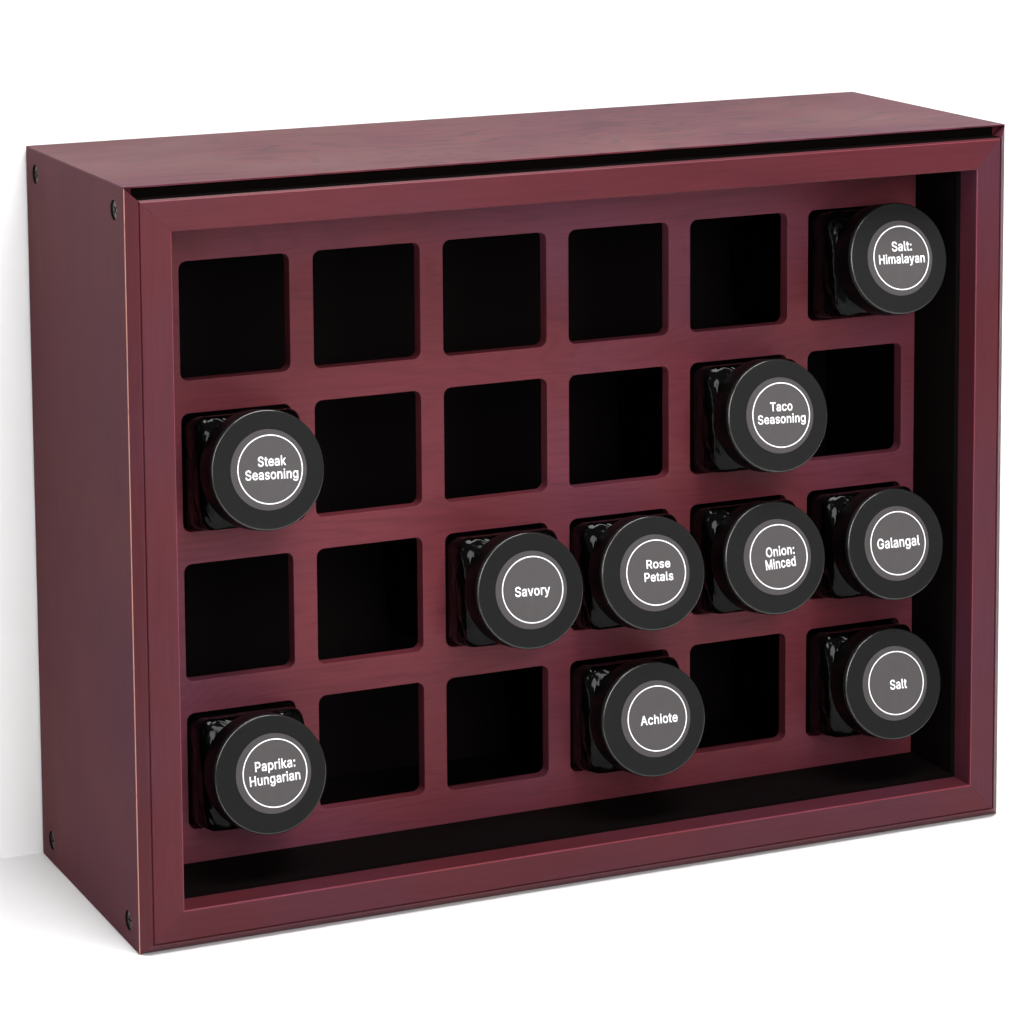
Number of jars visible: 10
